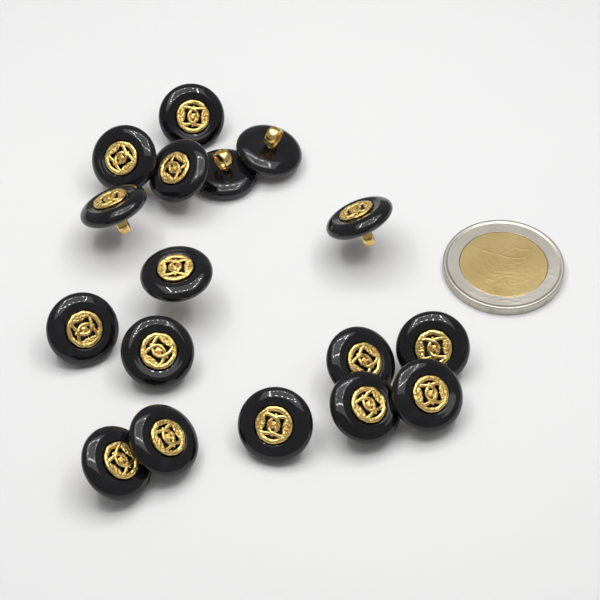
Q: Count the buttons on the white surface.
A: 17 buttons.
